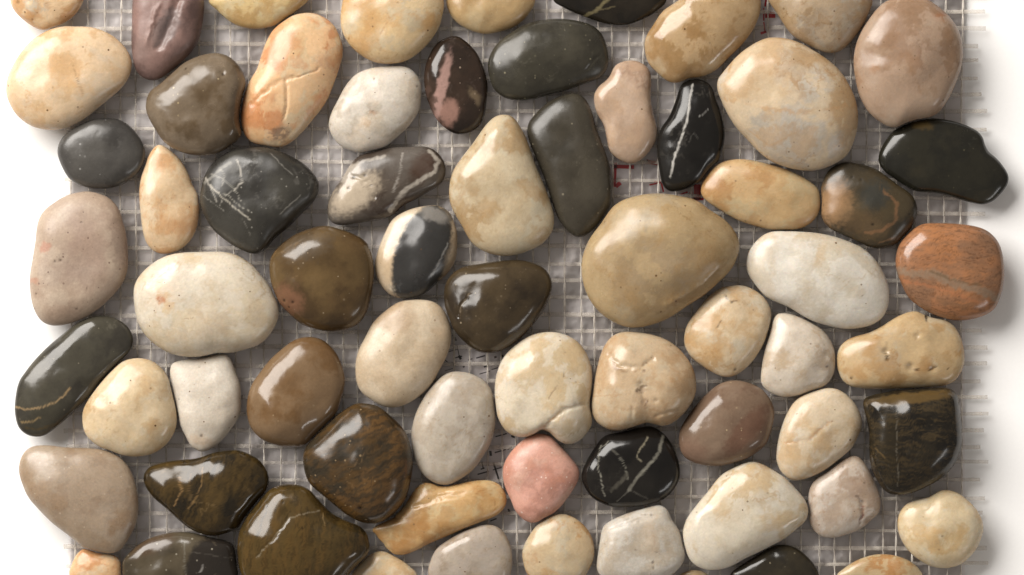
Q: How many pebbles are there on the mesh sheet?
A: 68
